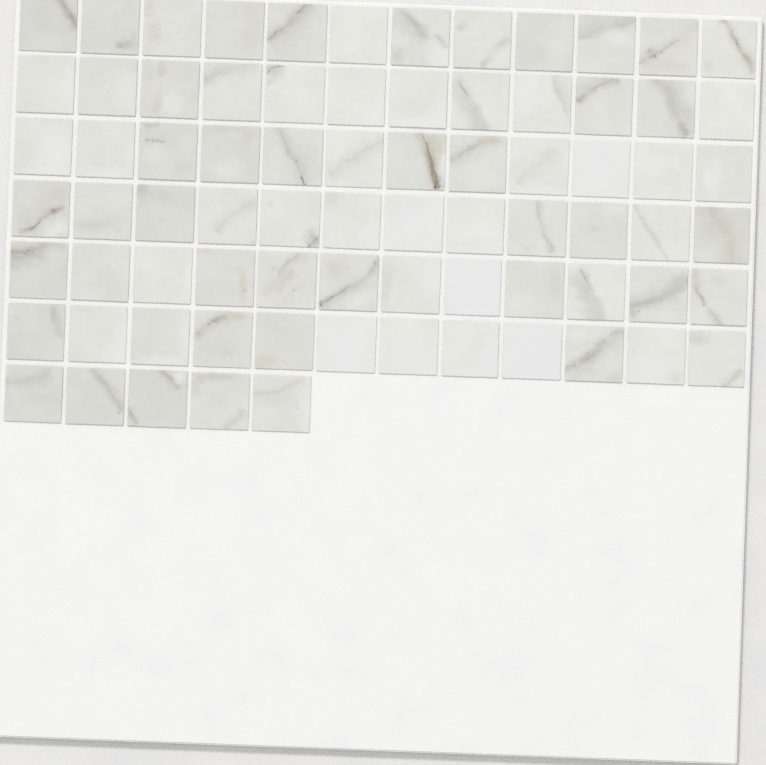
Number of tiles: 77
